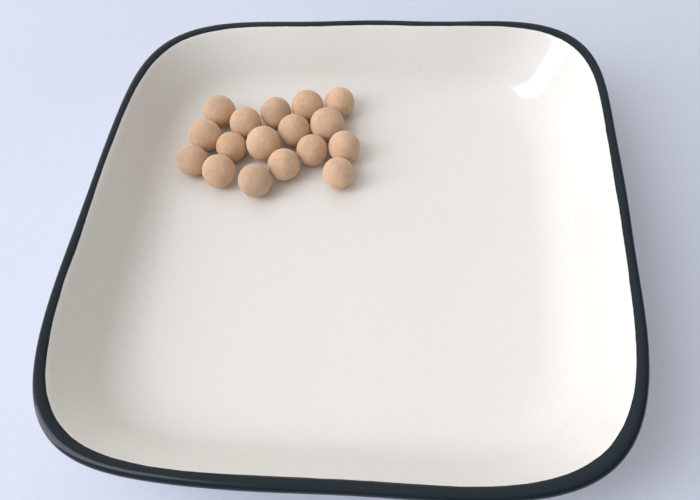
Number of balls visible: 17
